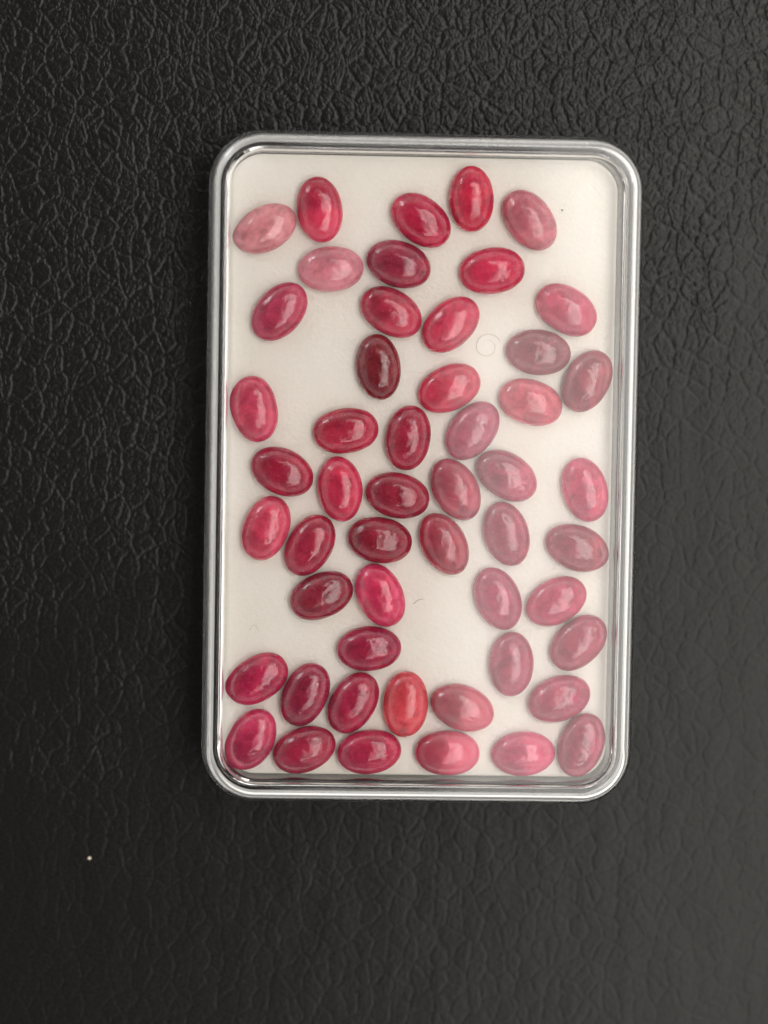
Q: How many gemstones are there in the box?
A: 52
